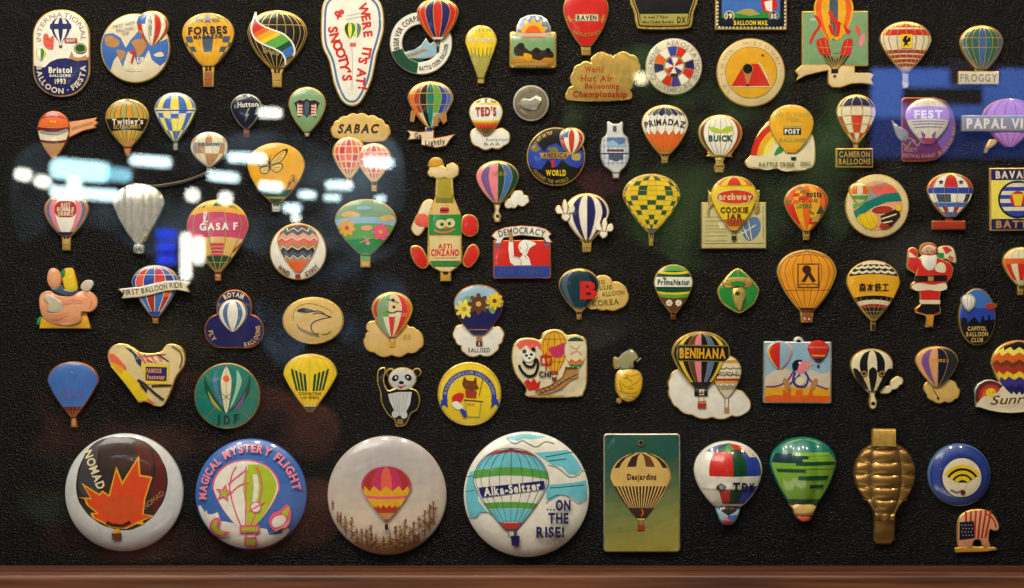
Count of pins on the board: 88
